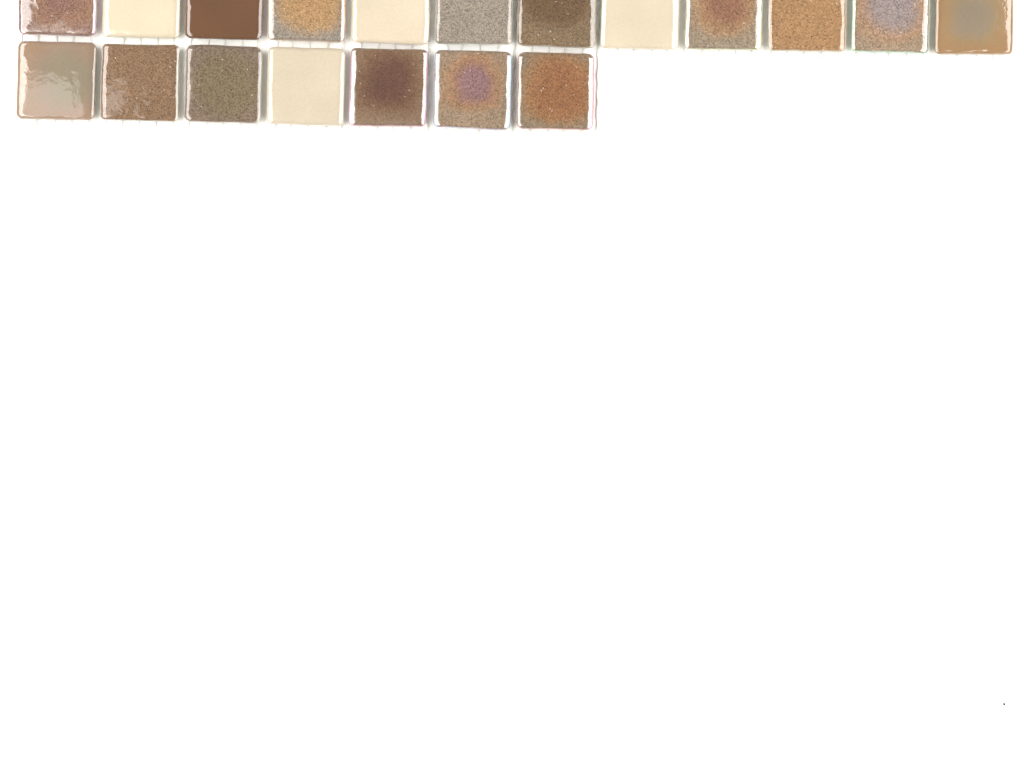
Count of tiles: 19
